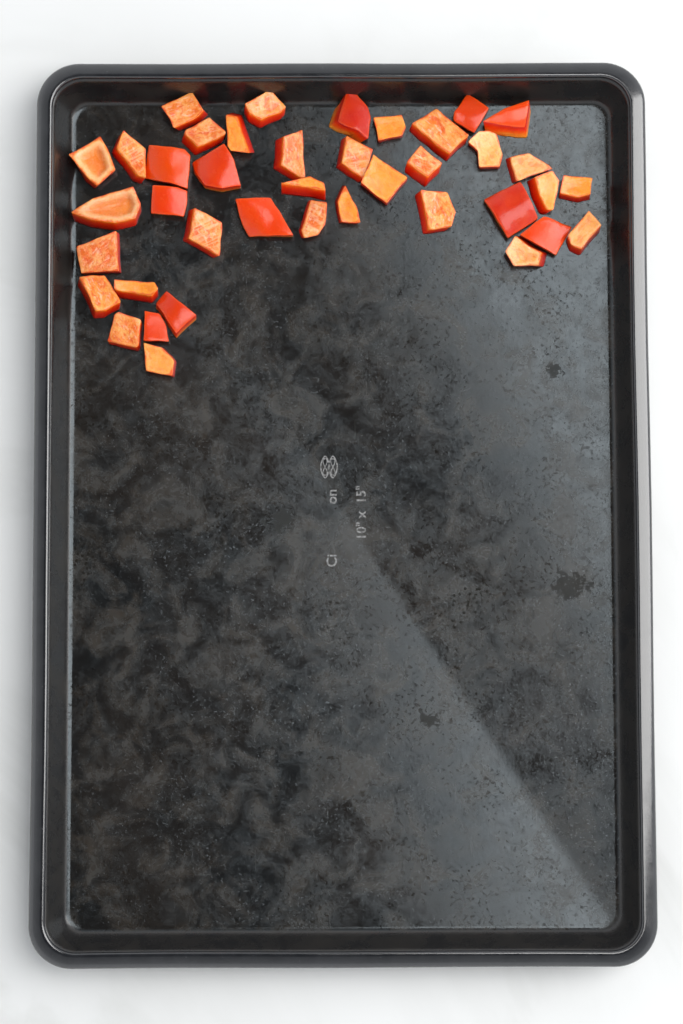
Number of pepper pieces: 40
